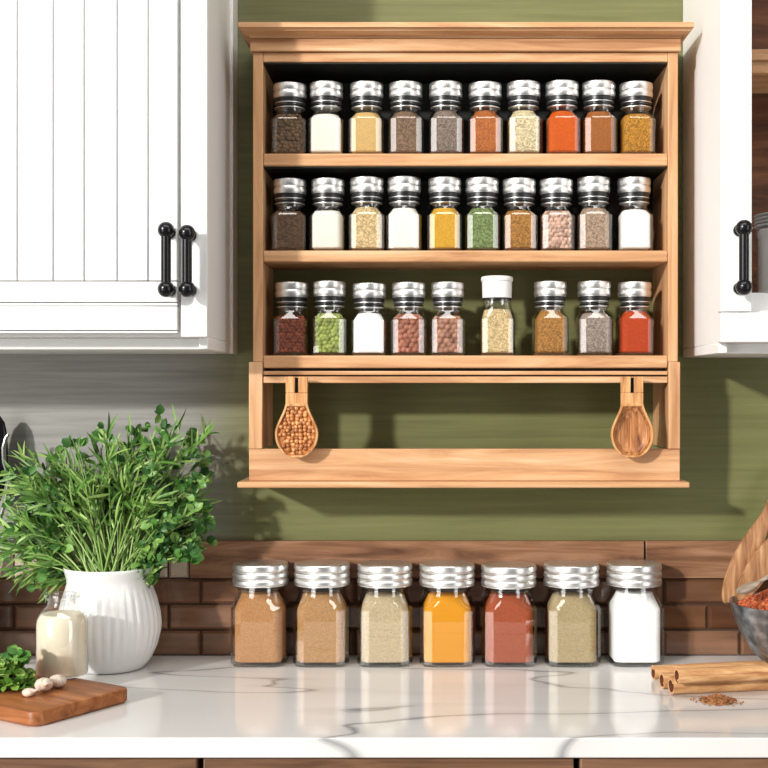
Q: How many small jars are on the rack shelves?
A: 29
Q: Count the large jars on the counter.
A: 7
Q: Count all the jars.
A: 36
